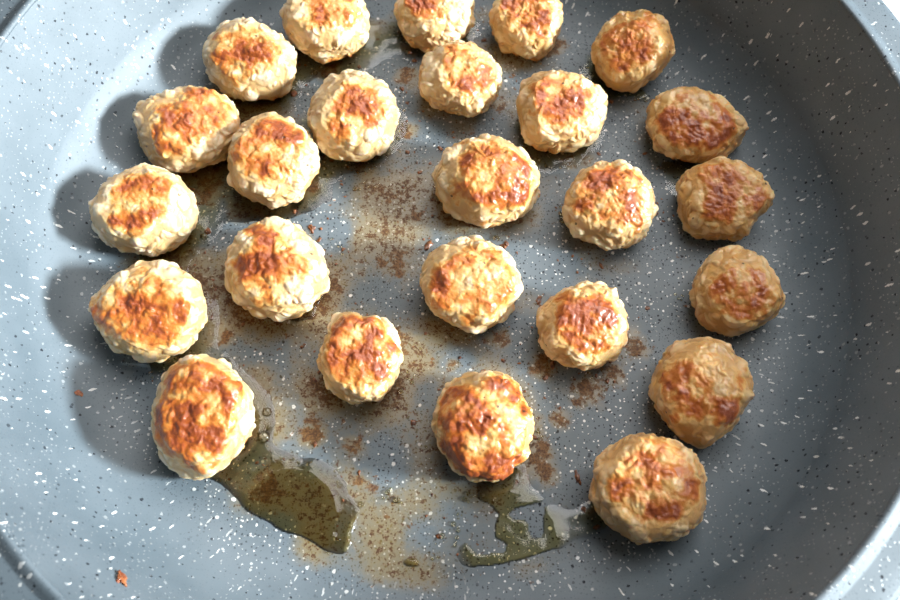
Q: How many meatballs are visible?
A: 25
